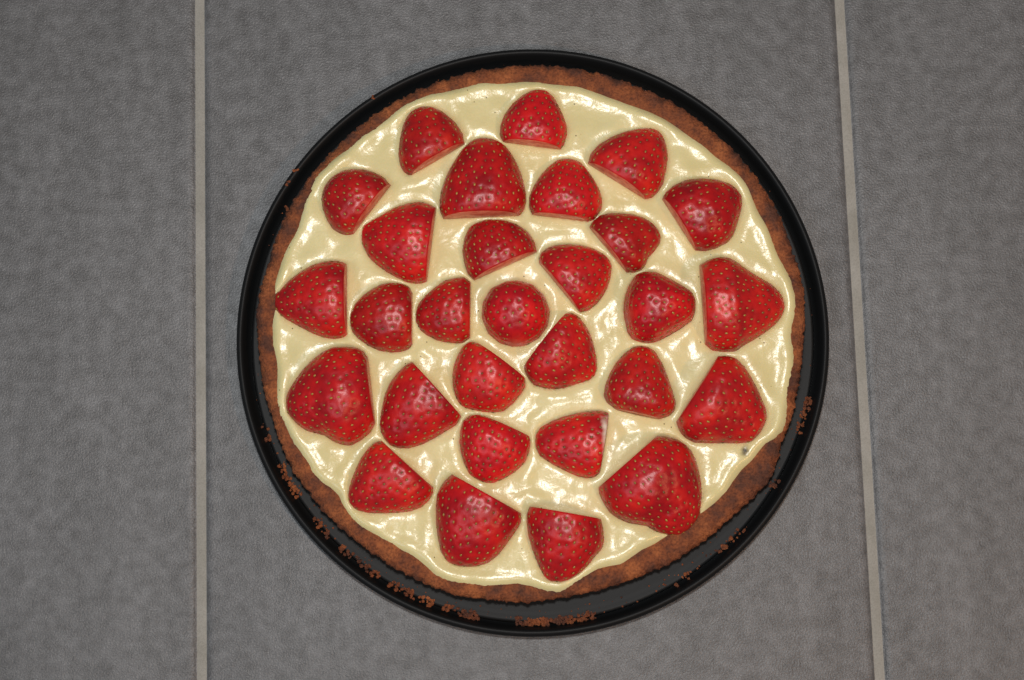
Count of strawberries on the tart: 29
